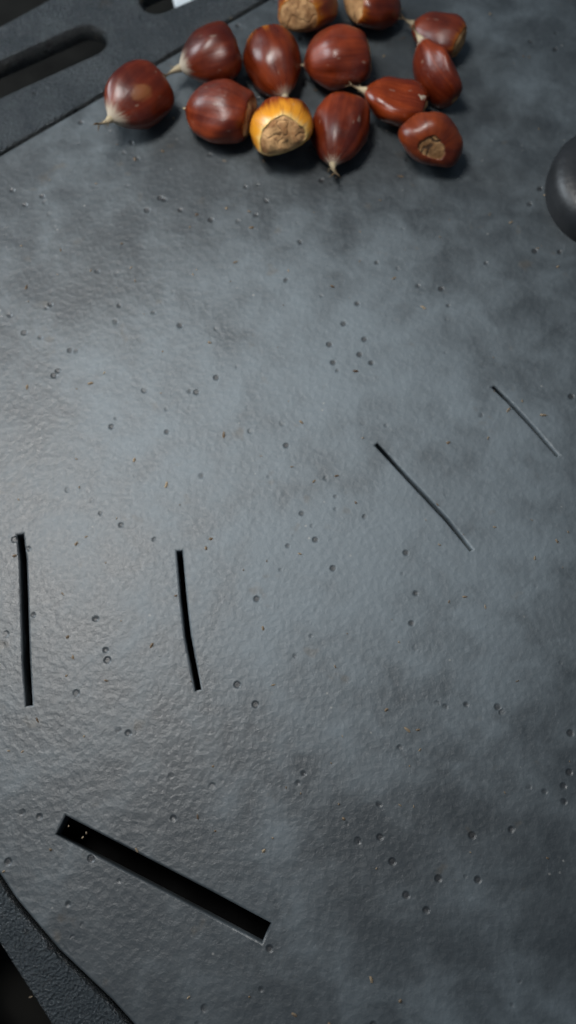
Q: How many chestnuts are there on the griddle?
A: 13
